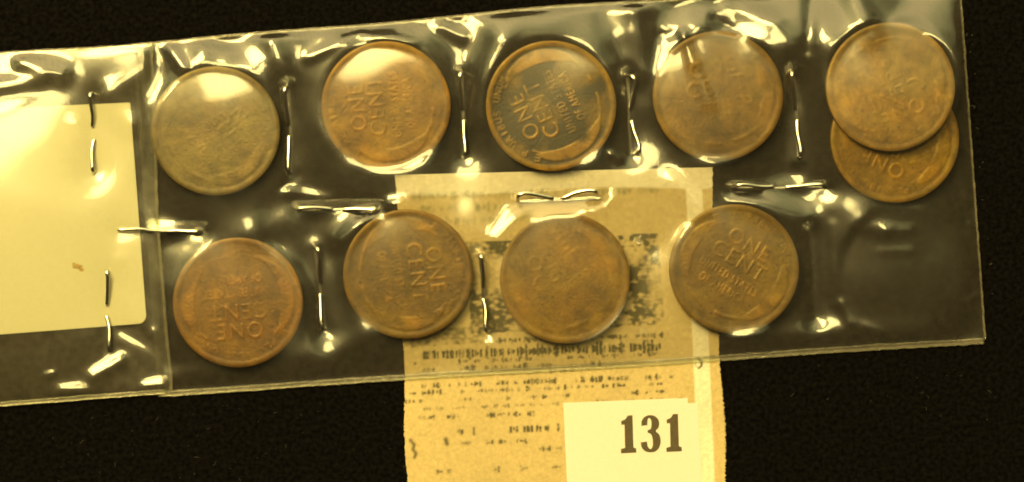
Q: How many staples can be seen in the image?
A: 12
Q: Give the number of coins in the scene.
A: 10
